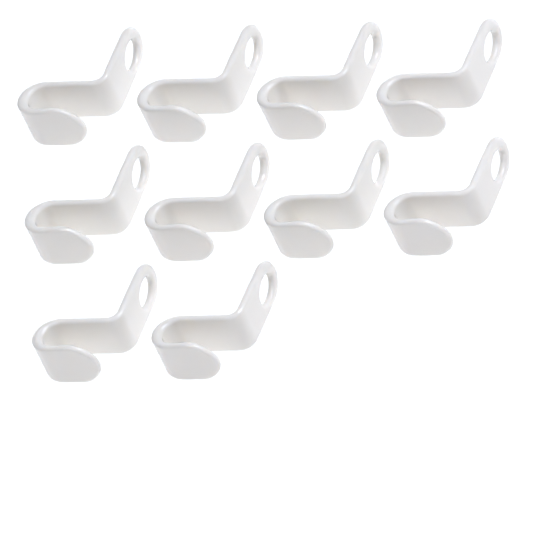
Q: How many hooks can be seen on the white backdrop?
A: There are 10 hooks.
